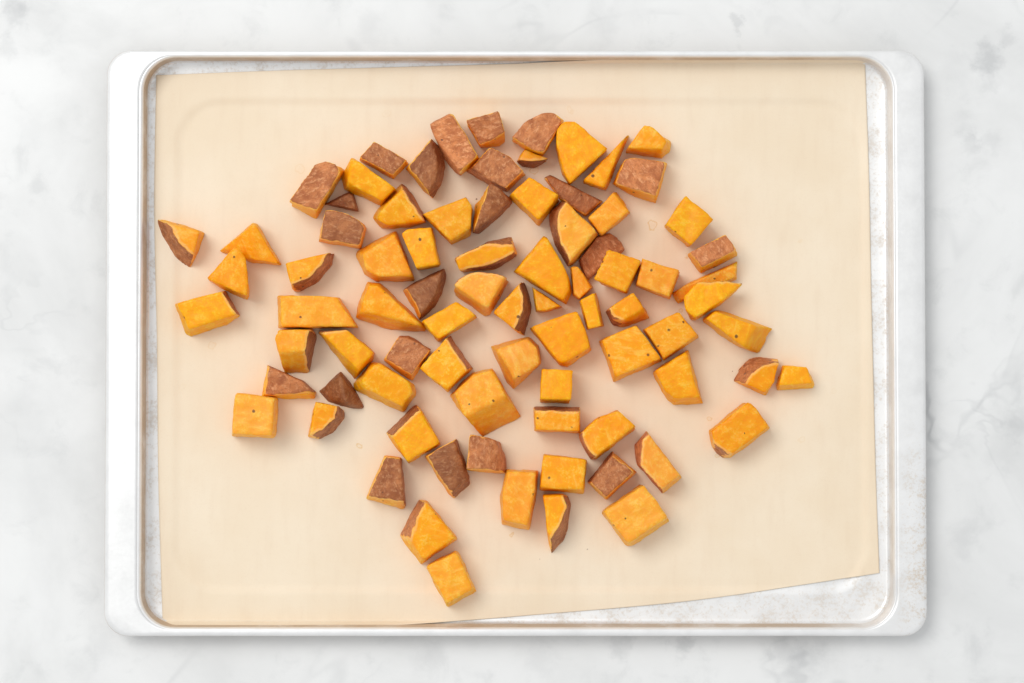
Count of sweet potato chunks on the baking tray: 82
